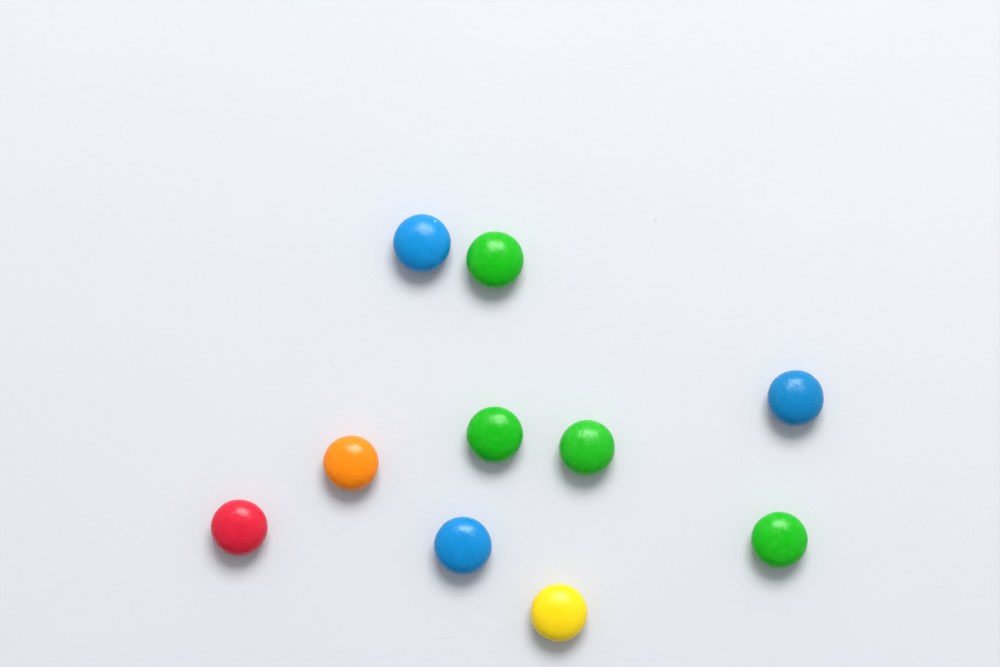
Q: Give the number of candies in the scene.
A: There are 10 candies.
